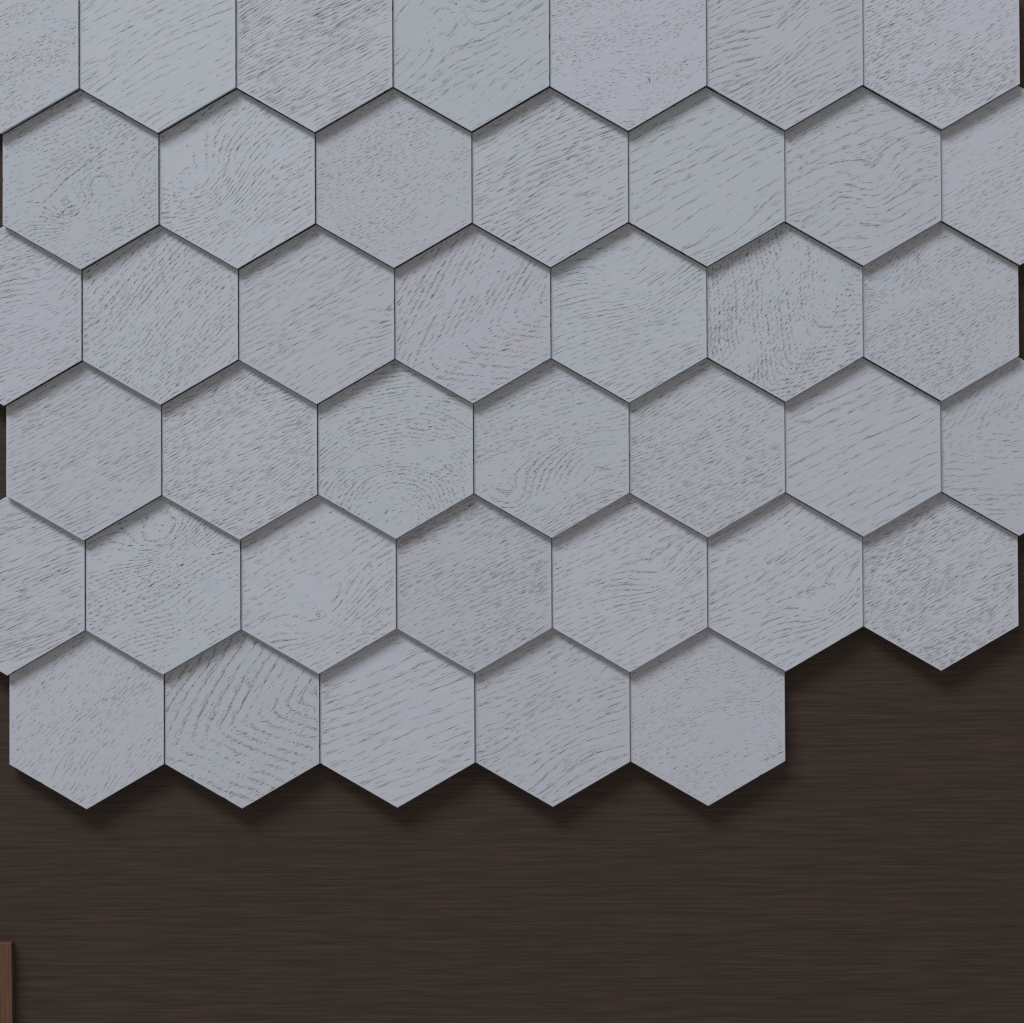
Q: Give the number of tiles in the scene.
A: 40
